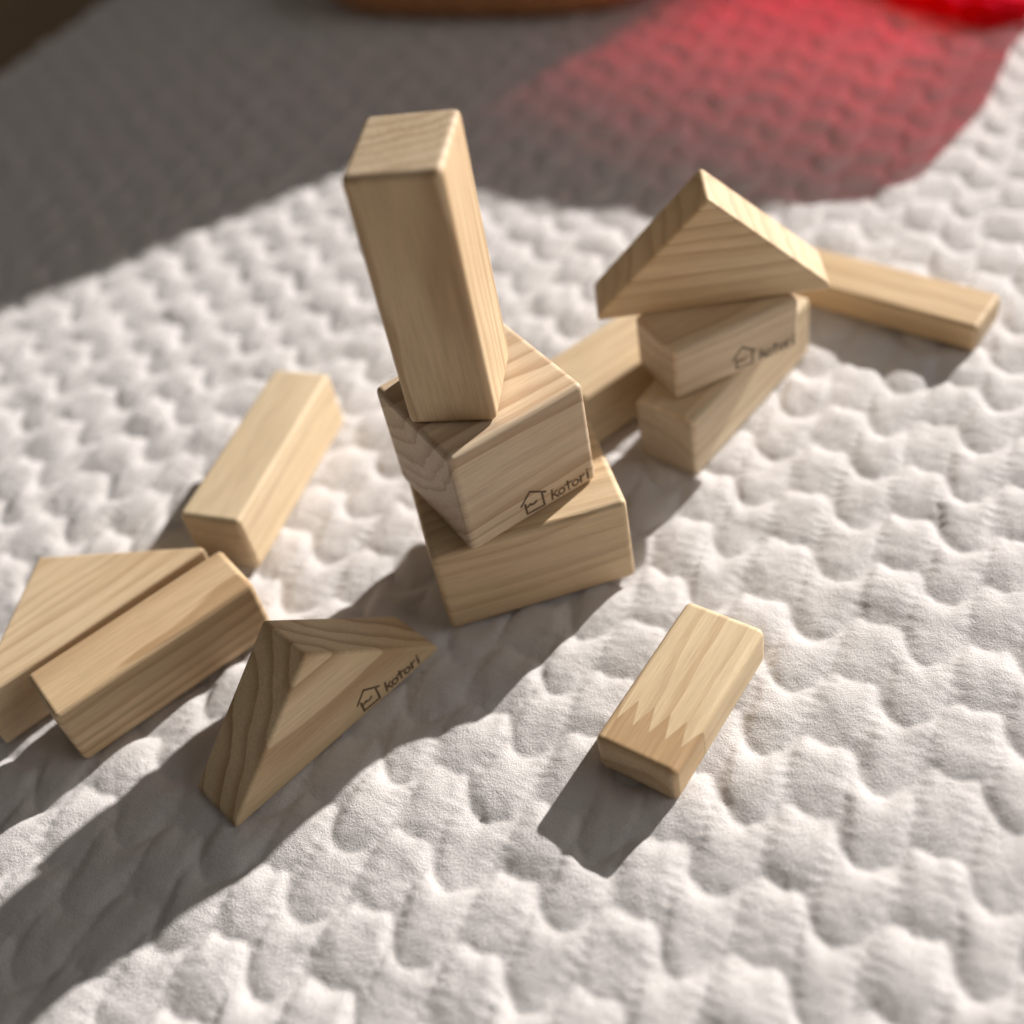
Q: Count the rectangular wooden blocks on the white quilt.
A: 10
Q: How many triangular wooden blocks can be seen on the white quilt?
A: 3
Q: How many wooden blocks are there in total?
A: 13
